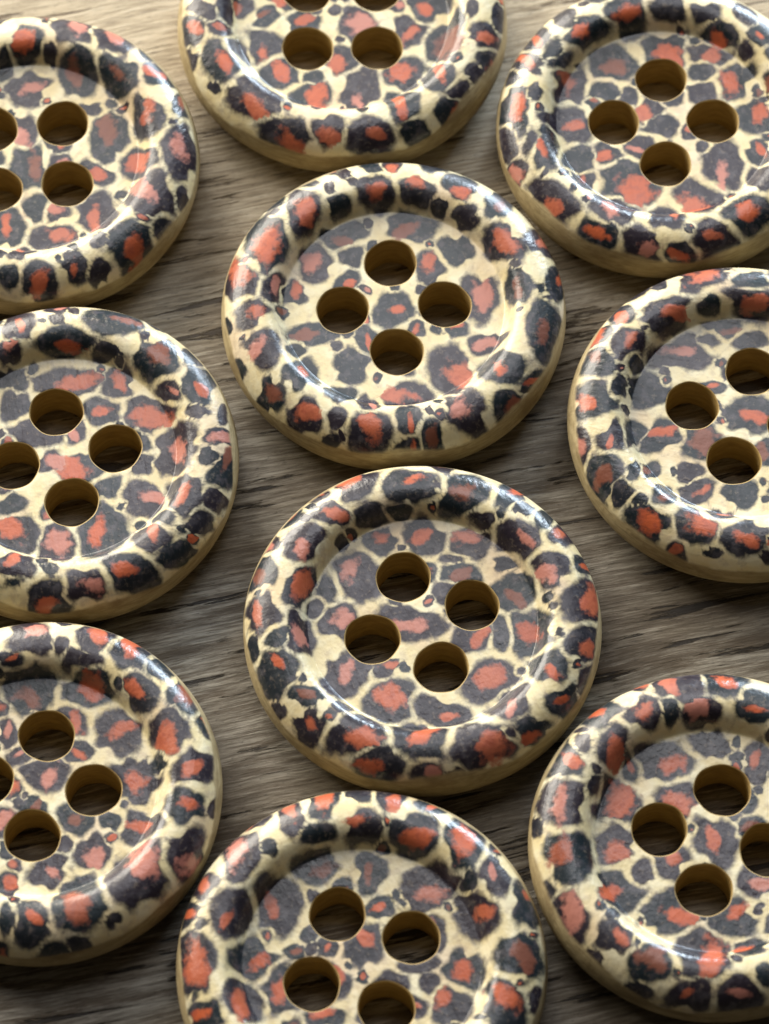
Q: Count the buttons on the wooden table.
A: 10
